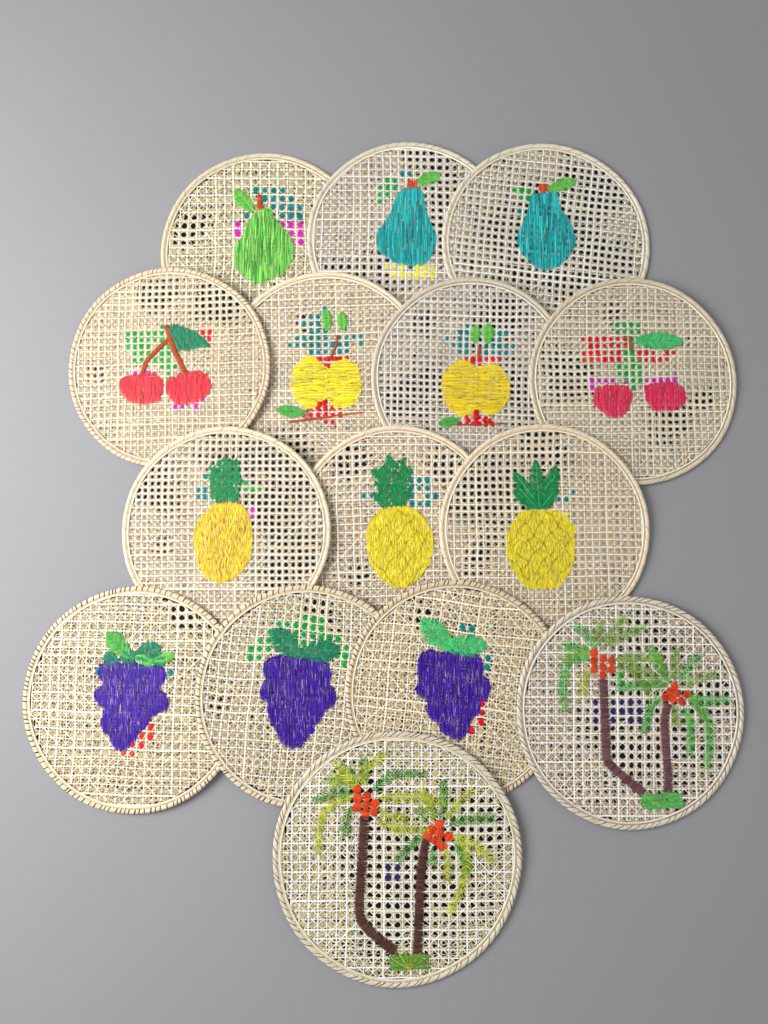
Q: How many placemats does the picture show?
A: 15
